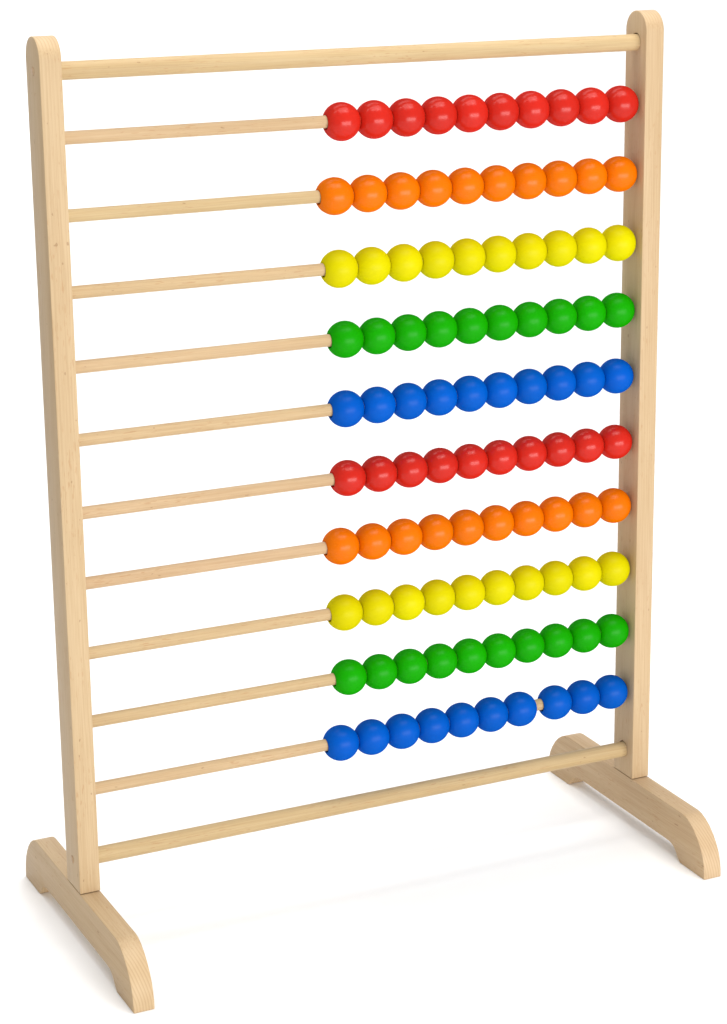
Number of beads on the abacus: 100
